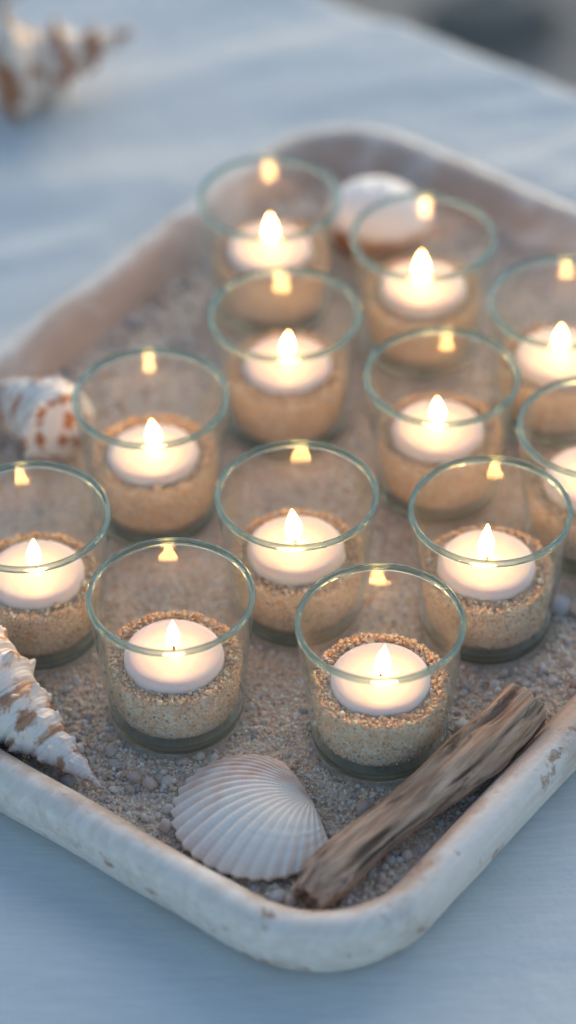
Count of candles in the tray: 12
